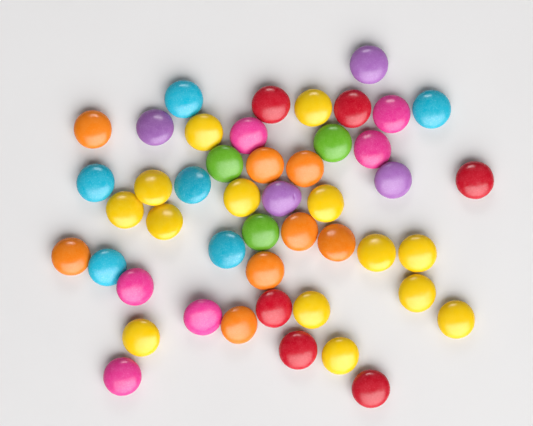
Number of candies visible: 47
